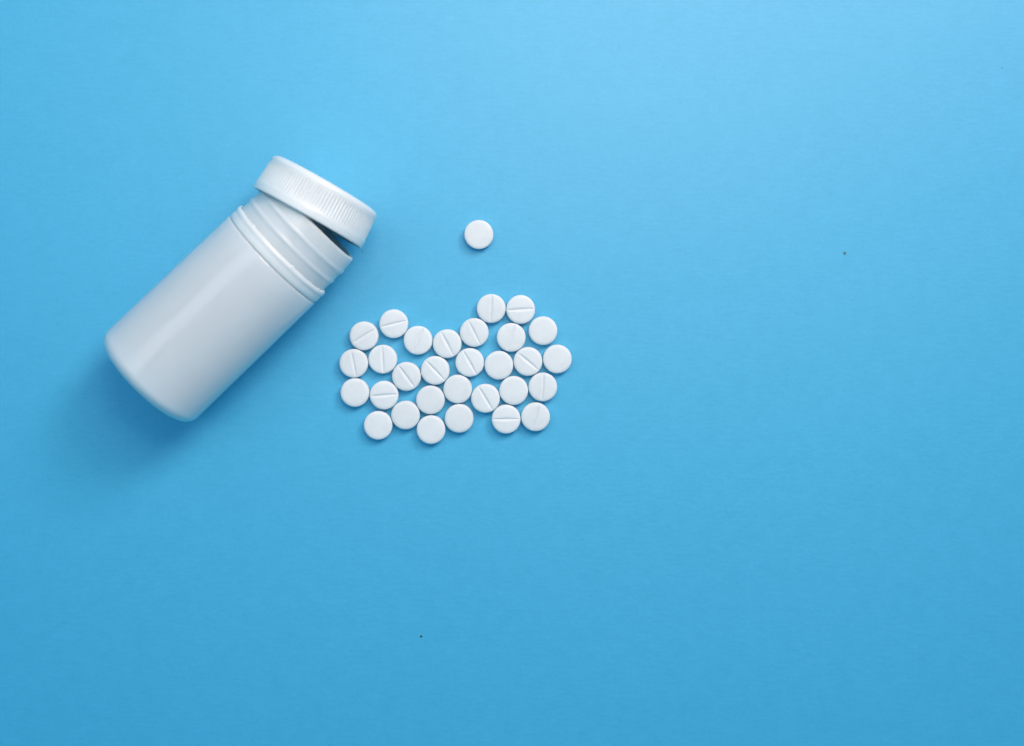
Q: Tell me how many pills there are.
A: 31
